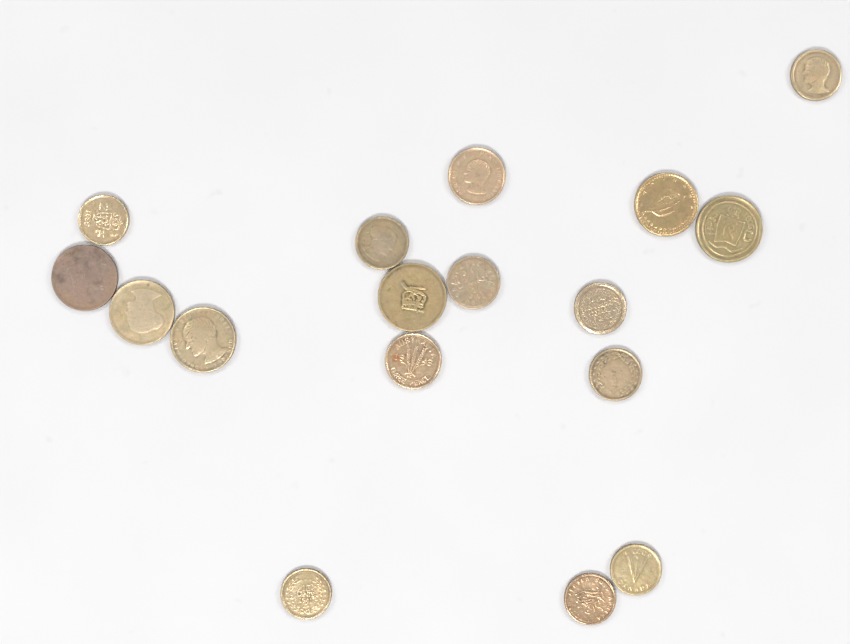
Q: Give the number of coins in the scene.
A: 17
